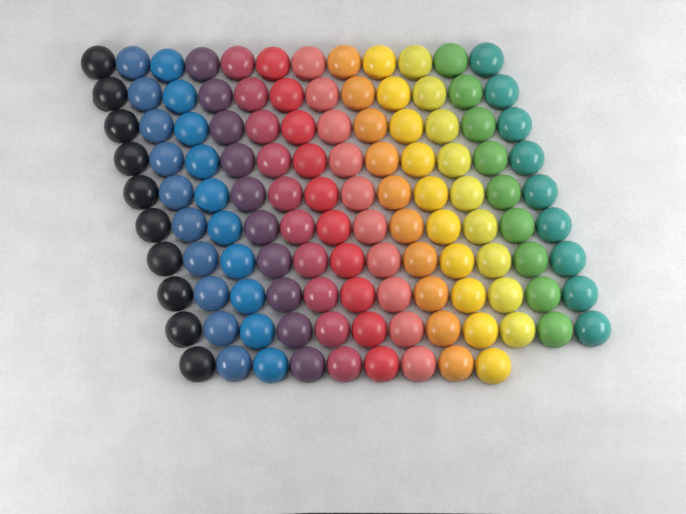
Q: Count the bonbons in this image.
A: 117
